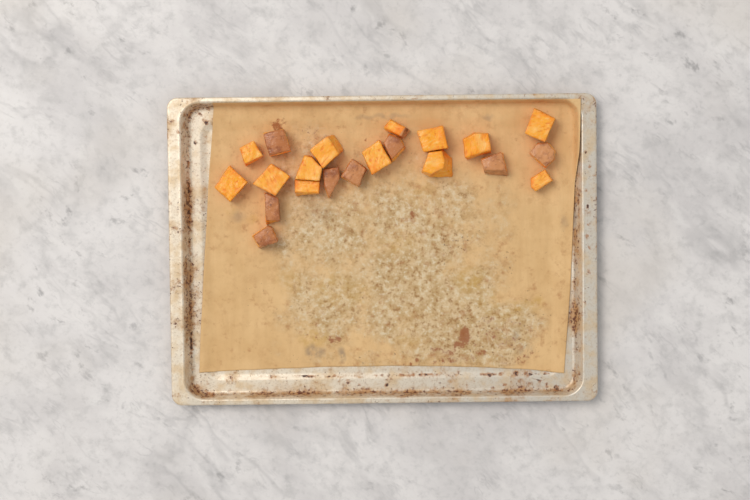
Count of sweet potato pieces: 21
